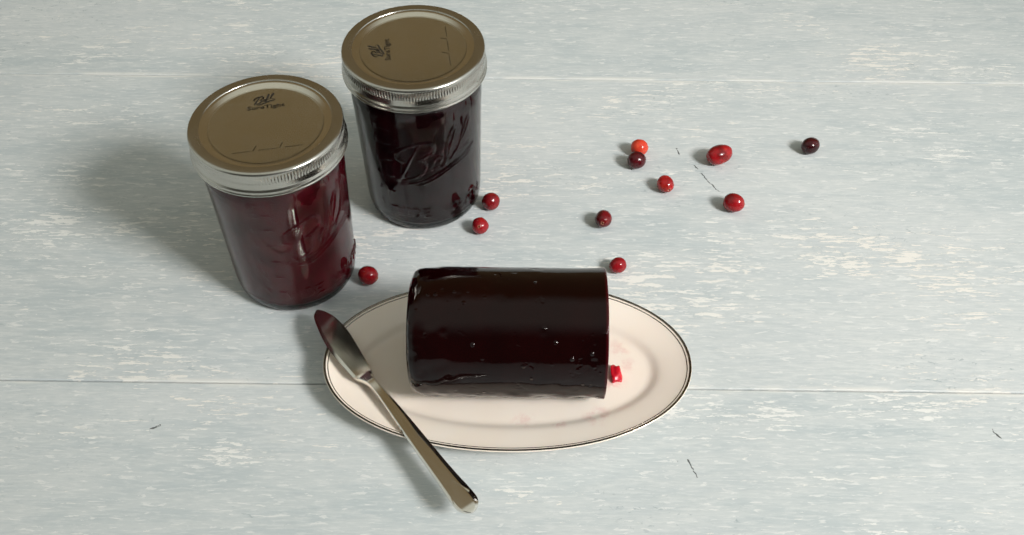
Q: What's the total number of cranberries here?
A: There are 11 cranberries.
